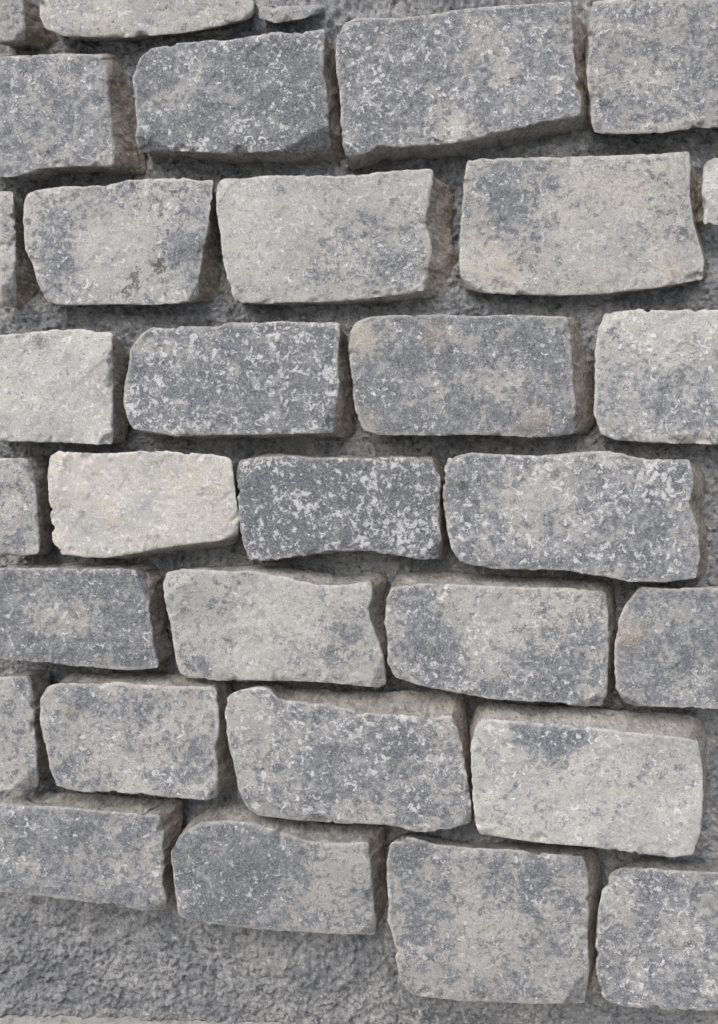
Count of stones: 32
